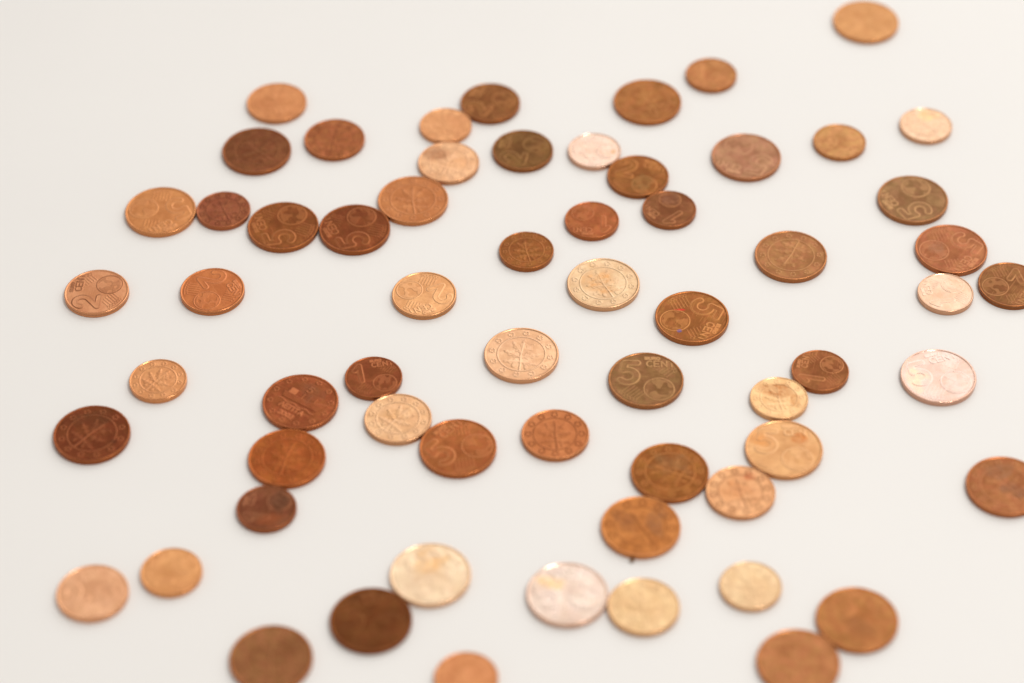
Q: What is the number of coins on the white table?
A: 63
